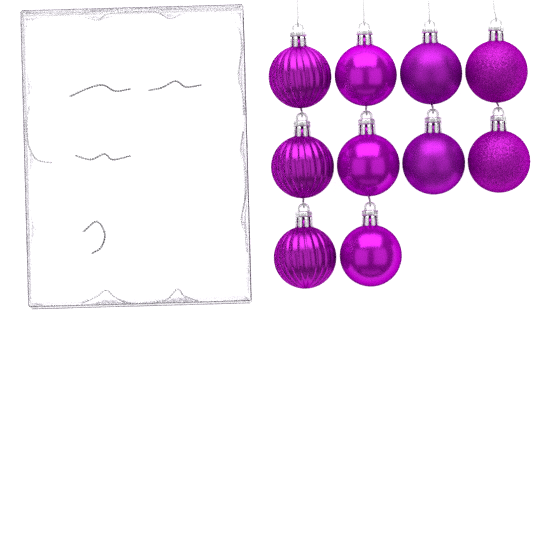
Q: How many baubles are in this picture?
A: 10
